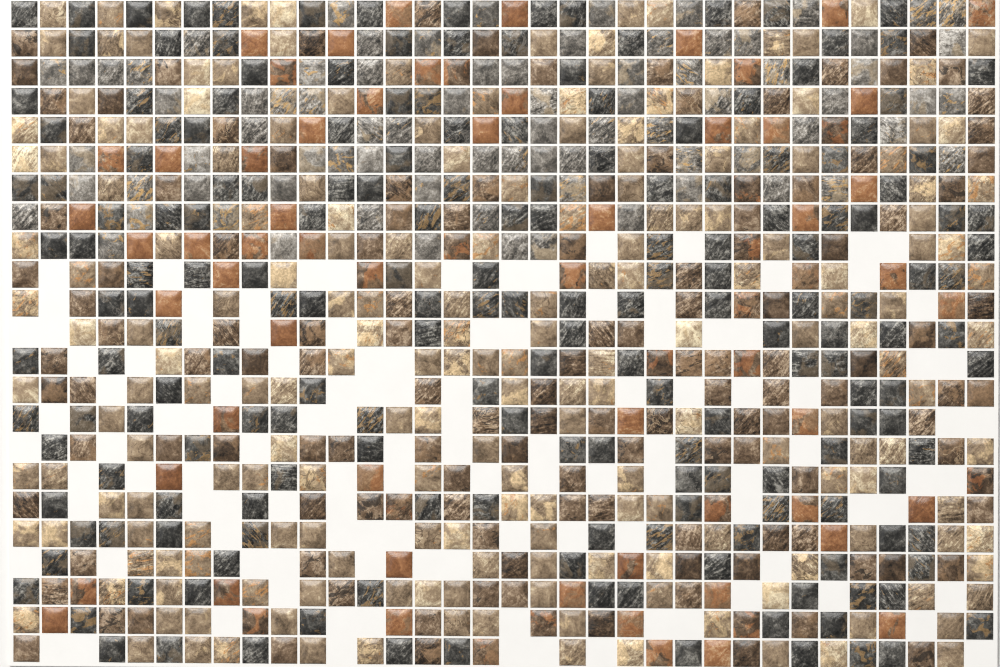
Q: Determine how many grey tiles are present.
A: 80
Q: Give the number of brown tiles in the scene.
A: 200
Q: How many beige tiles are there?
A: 197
